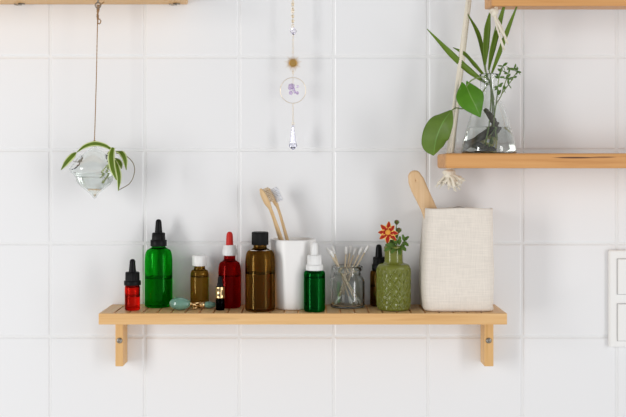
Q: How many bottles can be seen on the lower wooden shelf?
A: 8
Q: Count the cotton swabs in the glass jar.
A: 8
